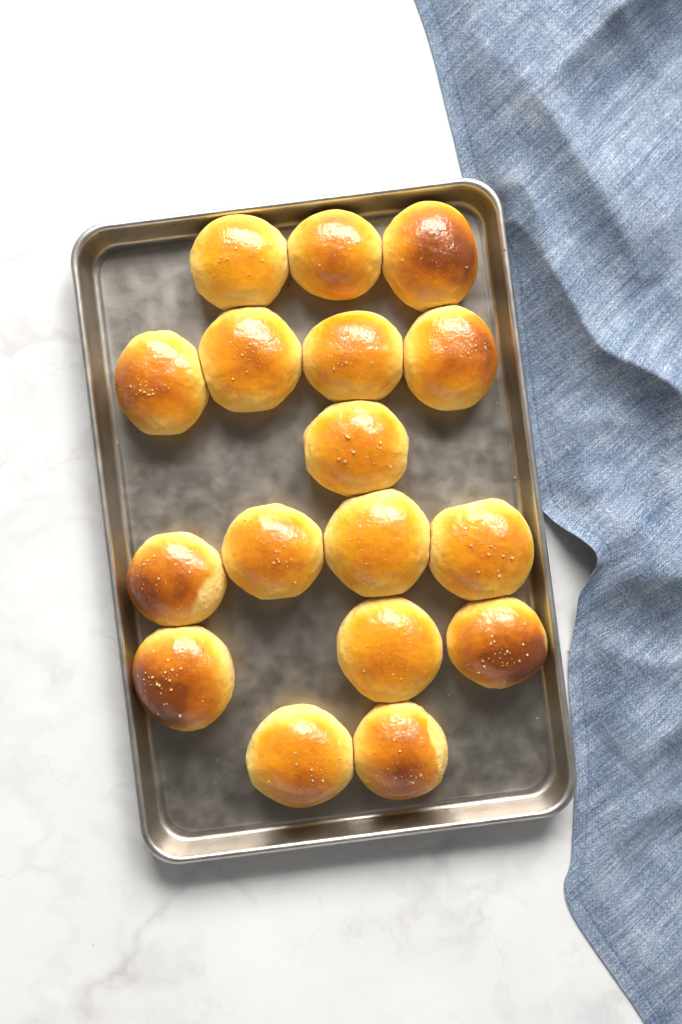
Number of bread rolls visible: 17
